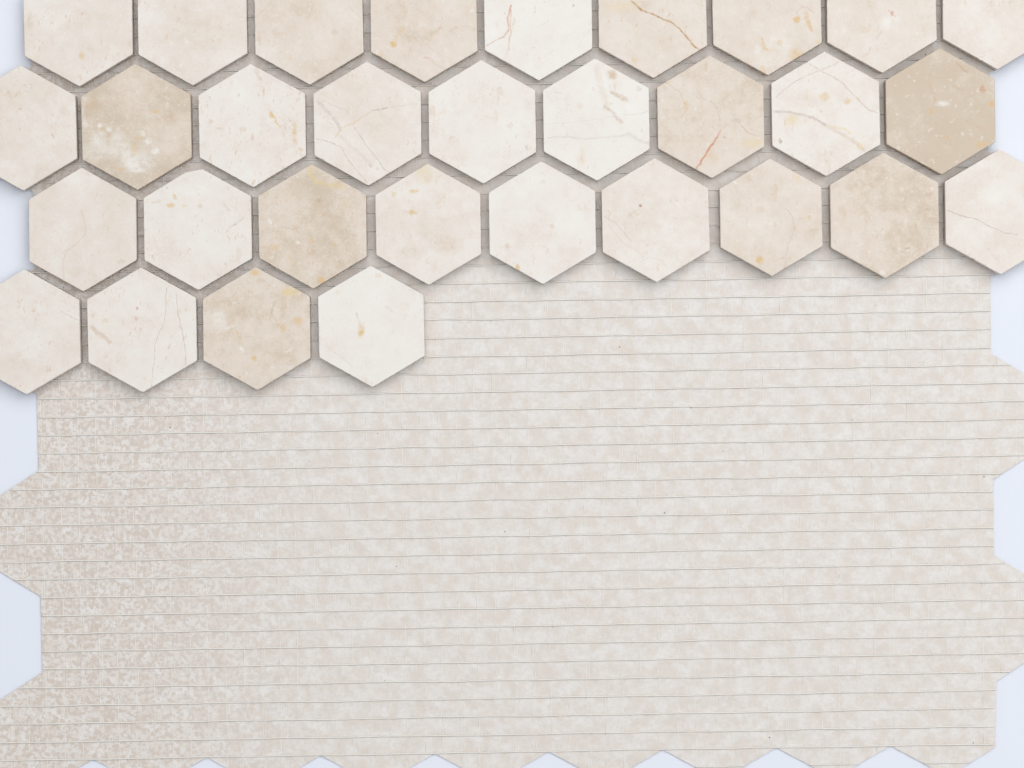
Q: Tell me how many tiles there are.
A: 31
